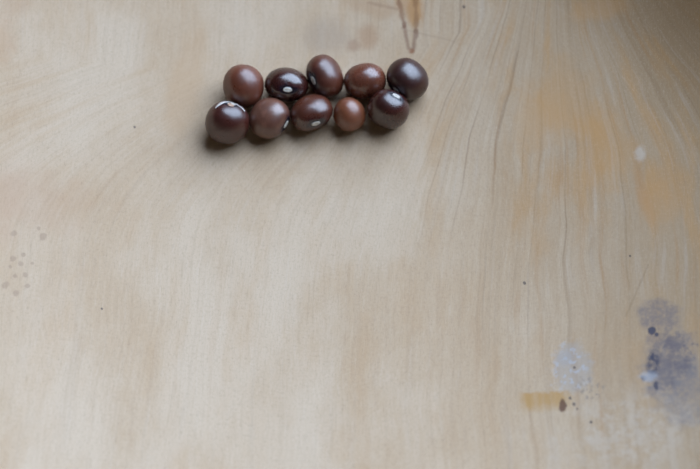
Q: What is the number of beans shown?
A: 10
